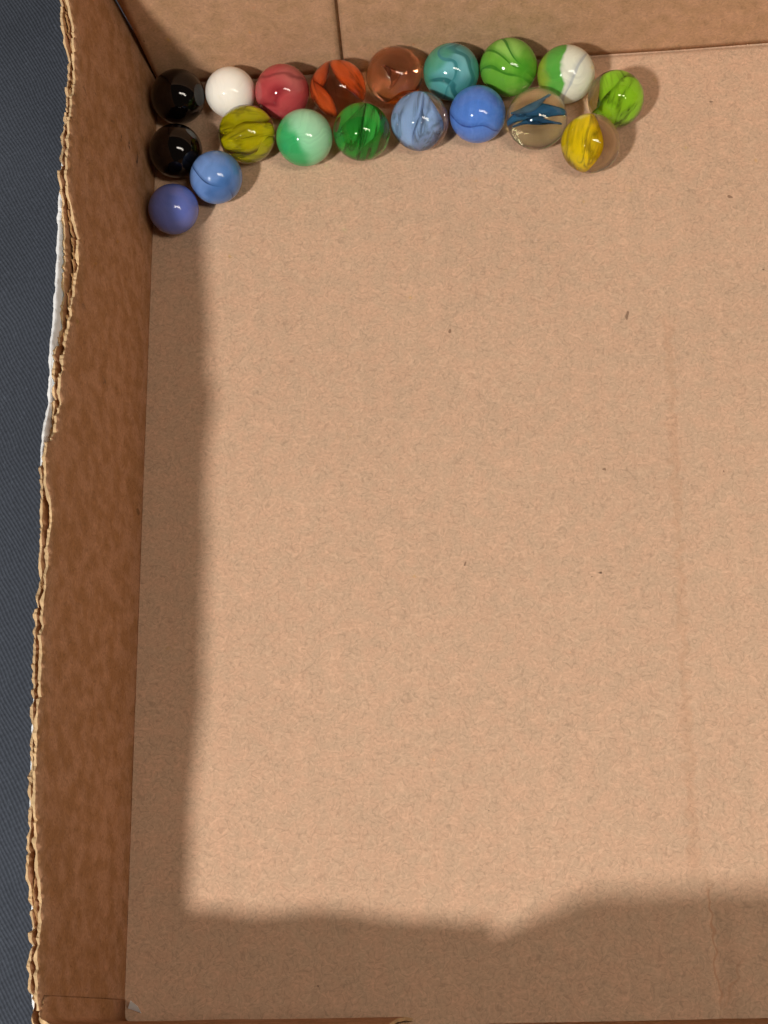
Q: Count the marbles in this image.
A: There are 19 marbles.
